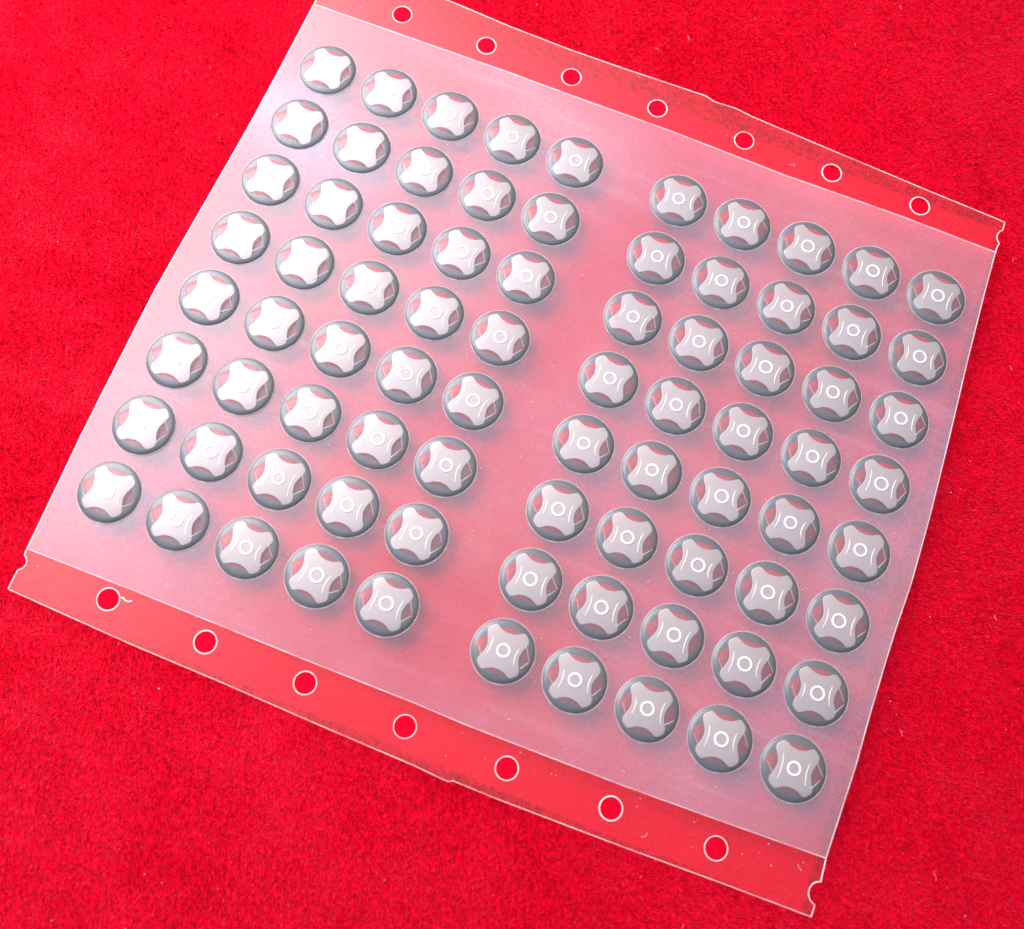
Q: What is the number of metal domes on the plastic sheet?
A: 80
